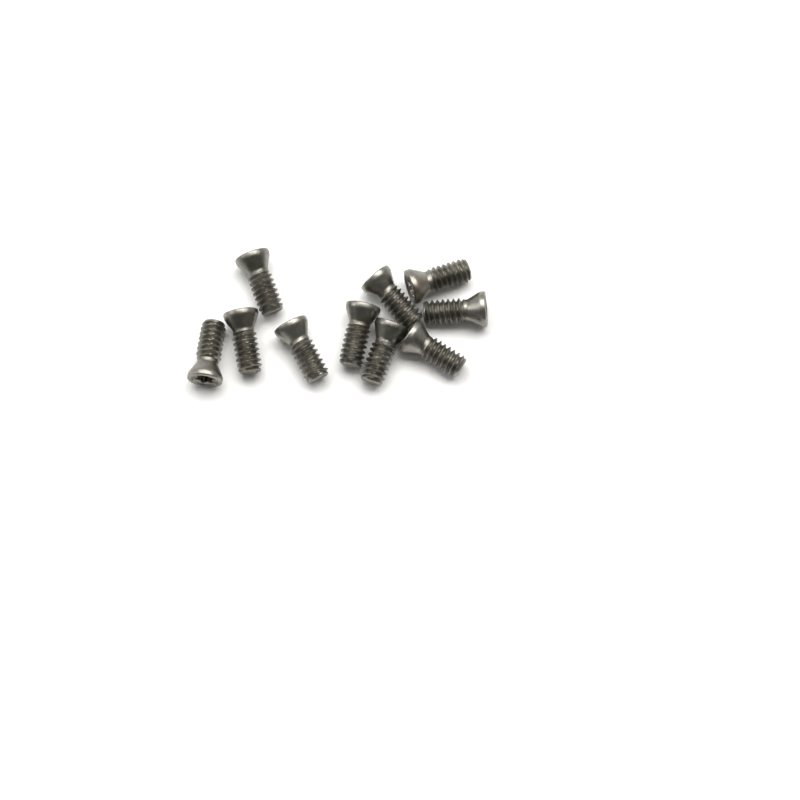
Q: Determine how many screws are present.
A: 10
